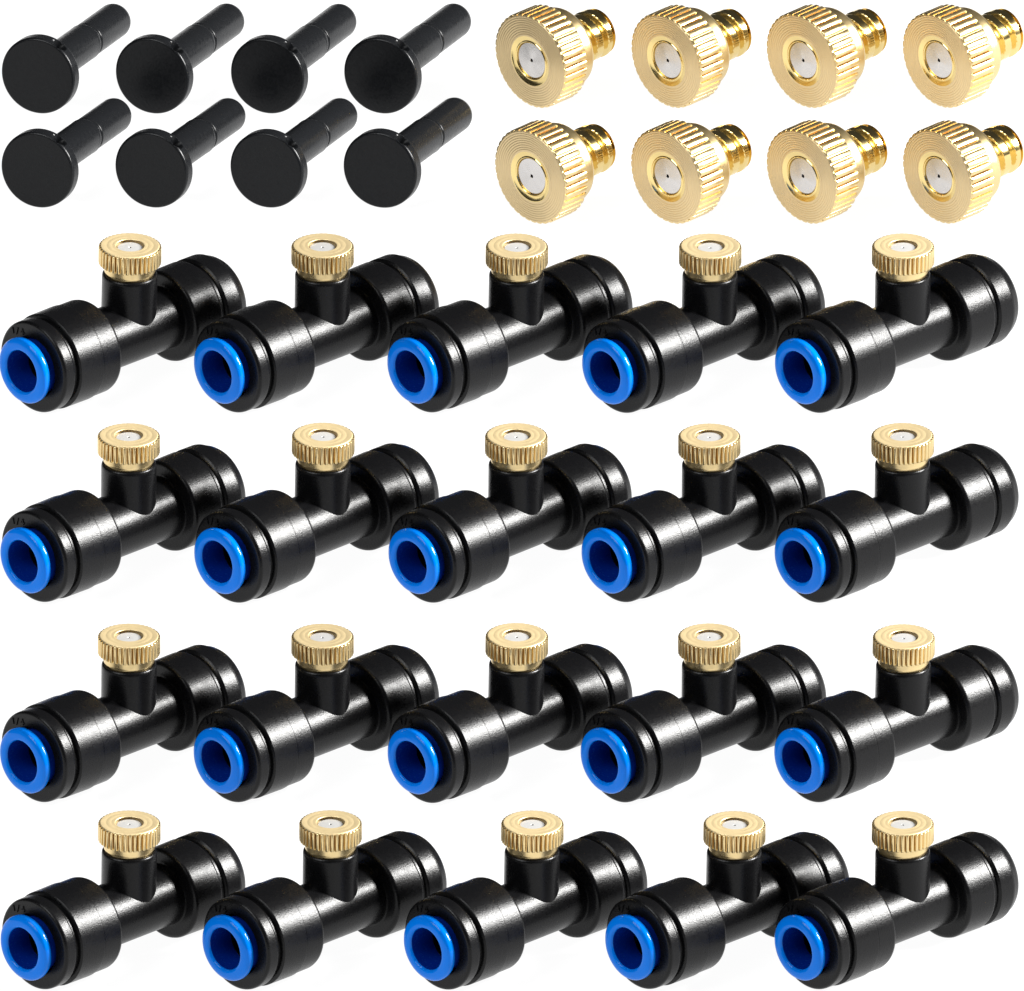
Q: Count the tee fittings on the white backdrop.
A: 20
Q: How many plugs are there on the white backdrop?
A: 8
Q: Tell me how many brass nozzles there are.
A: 8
